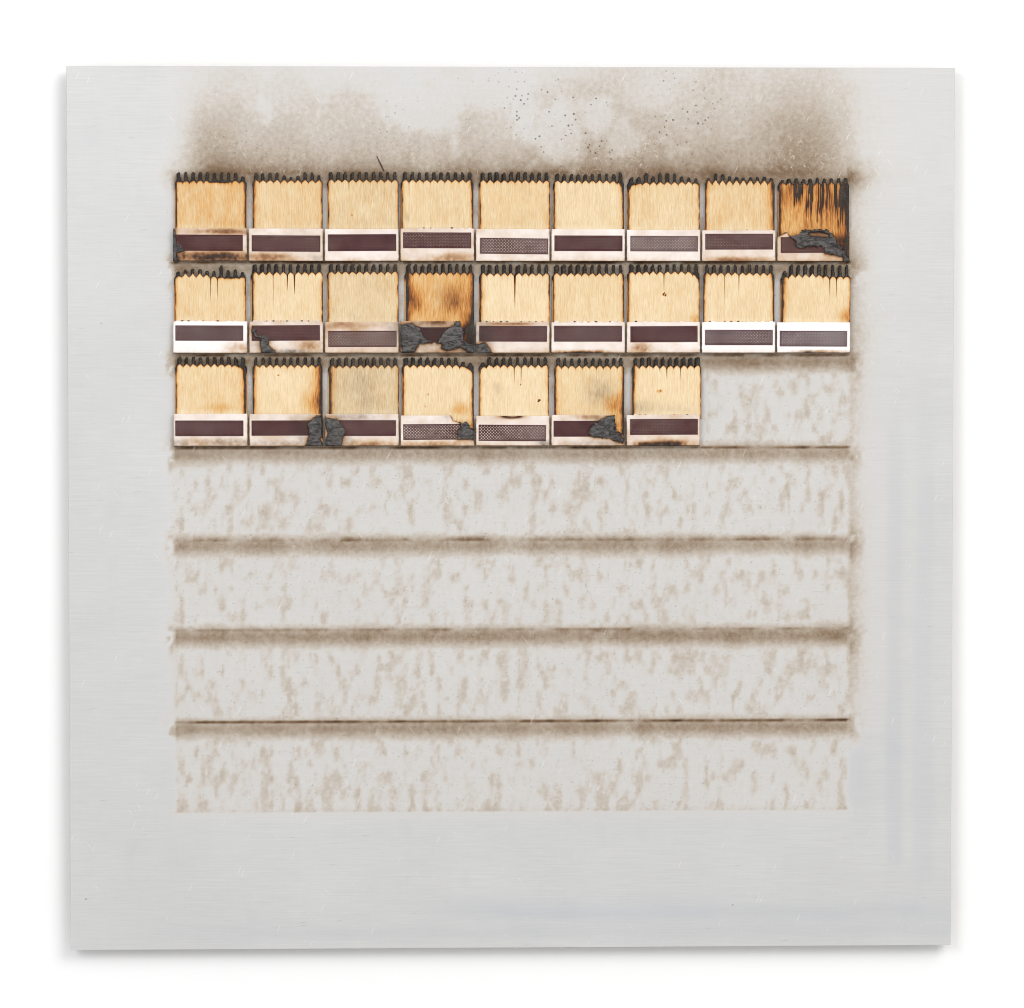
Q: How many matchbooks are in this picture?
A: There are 25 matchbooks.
